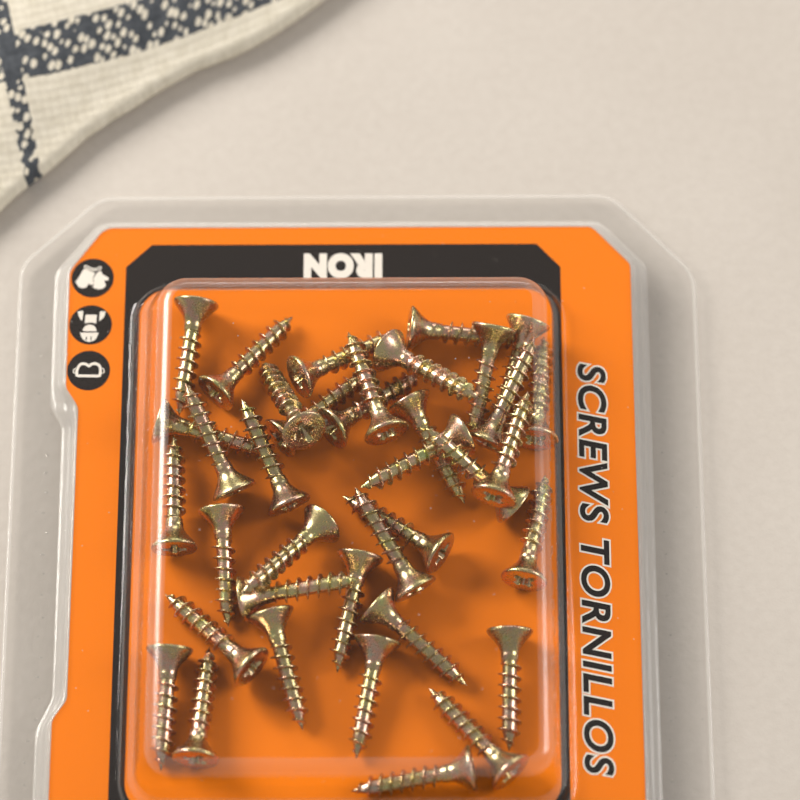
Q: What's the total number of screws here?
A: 37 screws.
